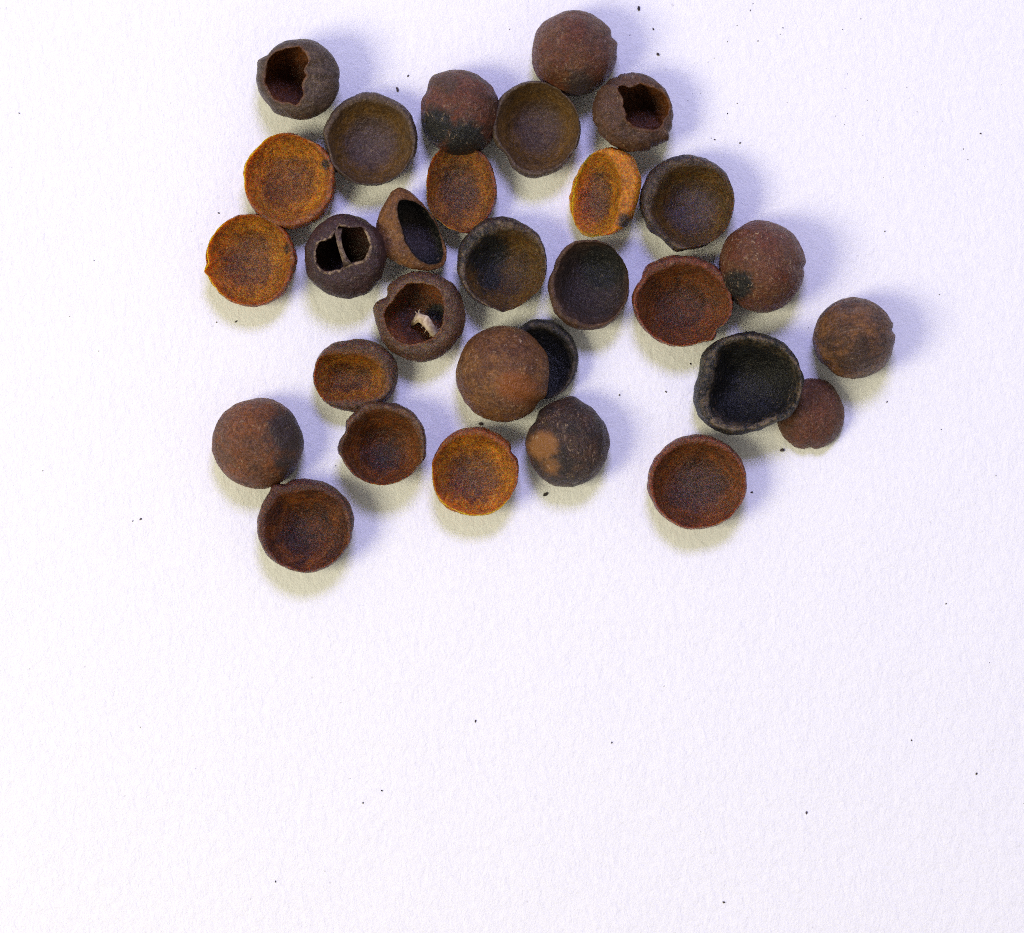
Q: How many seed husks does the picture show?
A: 30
